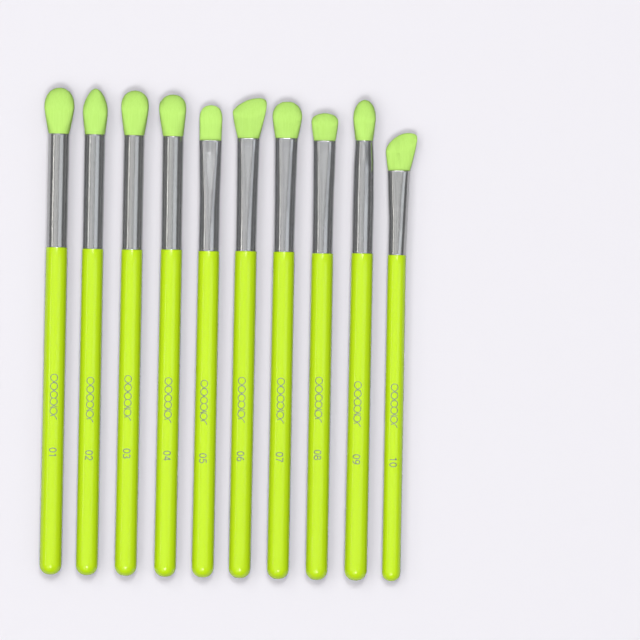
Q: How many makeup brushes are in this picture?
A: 10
